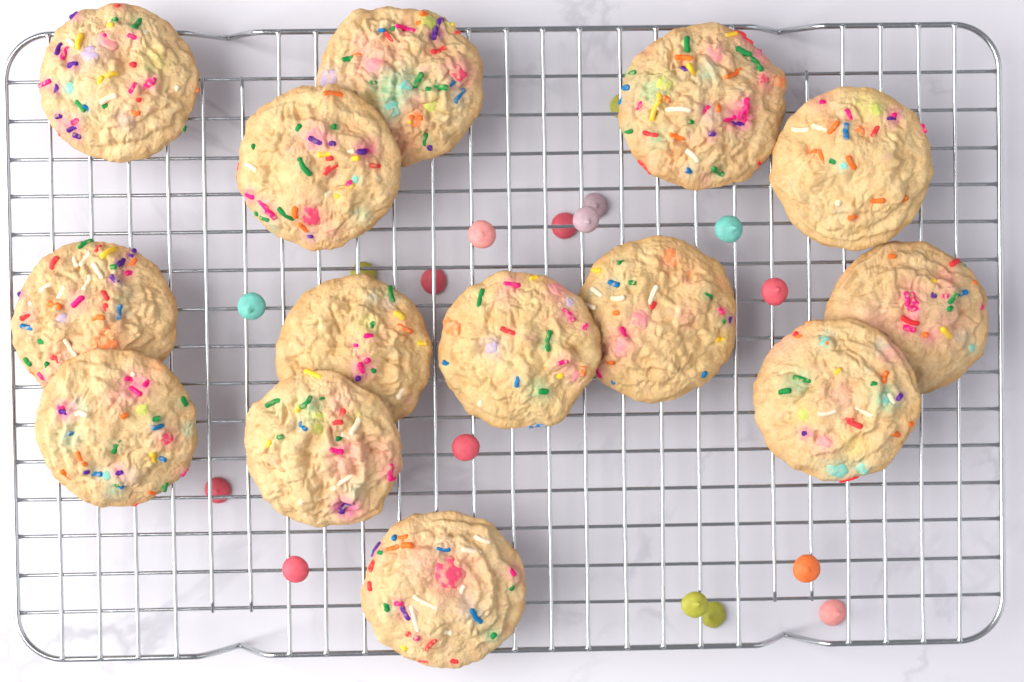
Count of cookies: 14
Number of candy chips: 17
